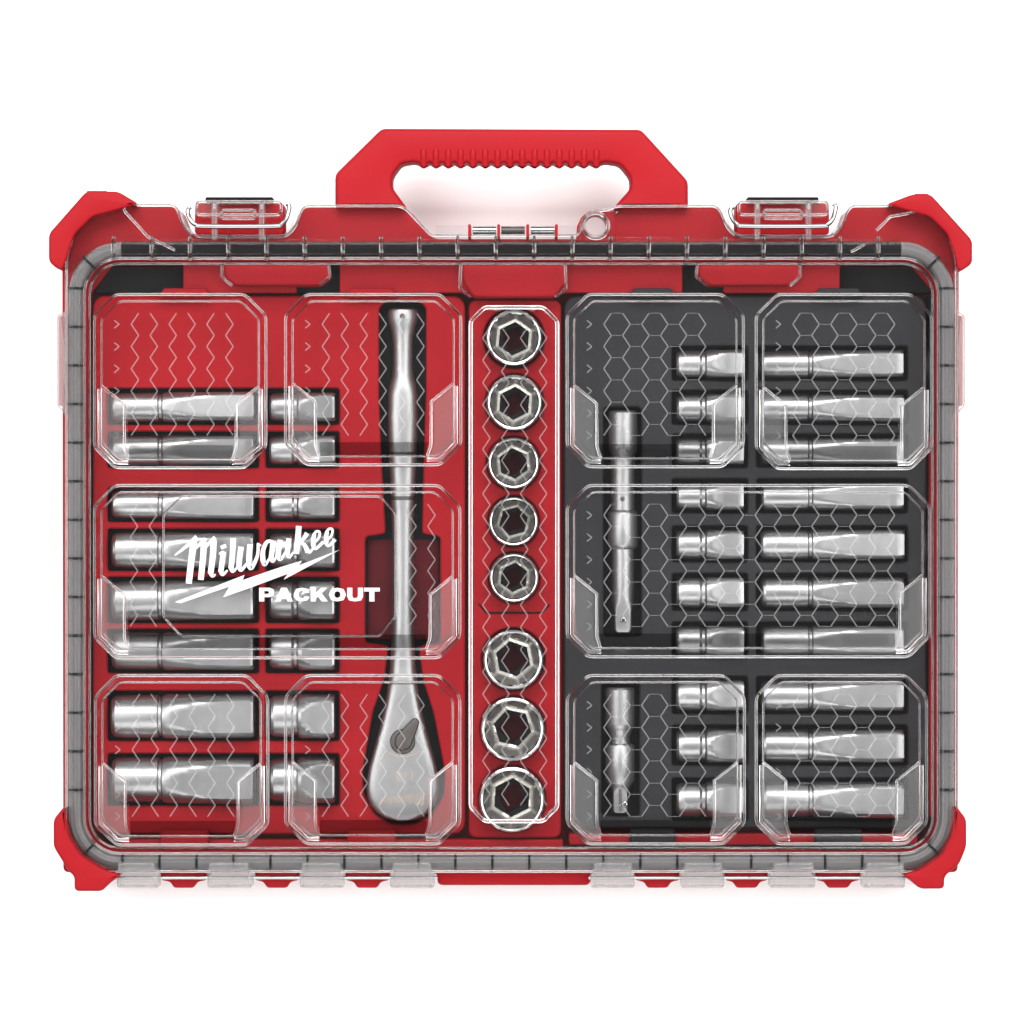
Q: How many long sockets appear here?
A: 18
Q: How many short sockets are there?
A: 18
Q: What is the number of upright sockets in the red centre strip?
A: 8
